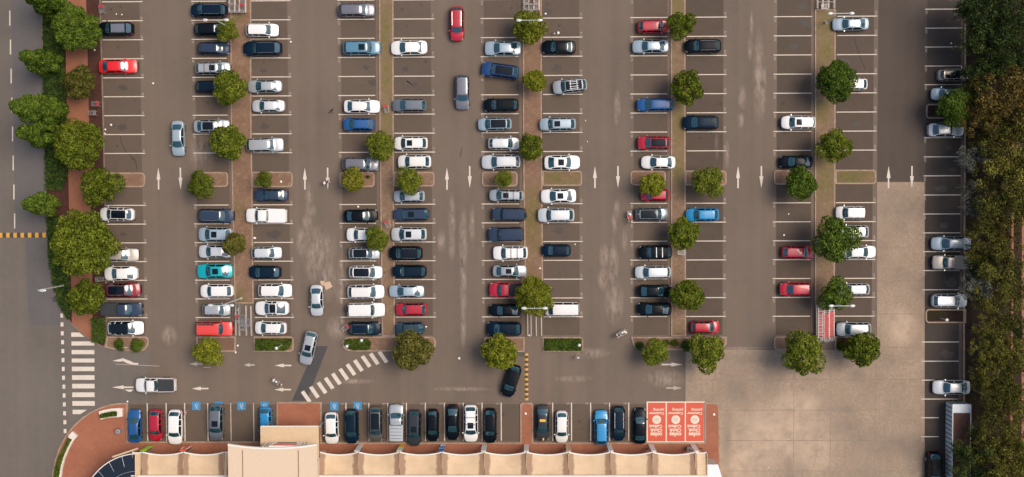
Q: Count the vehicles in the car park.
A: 139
